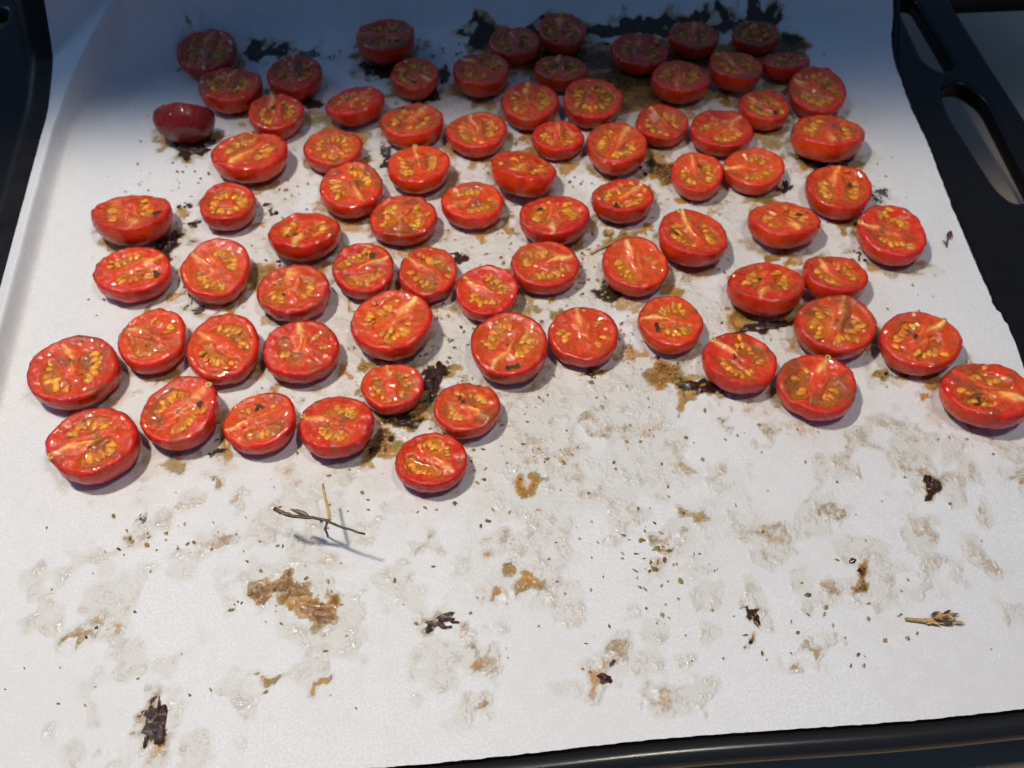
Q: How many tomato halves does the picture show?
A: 77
